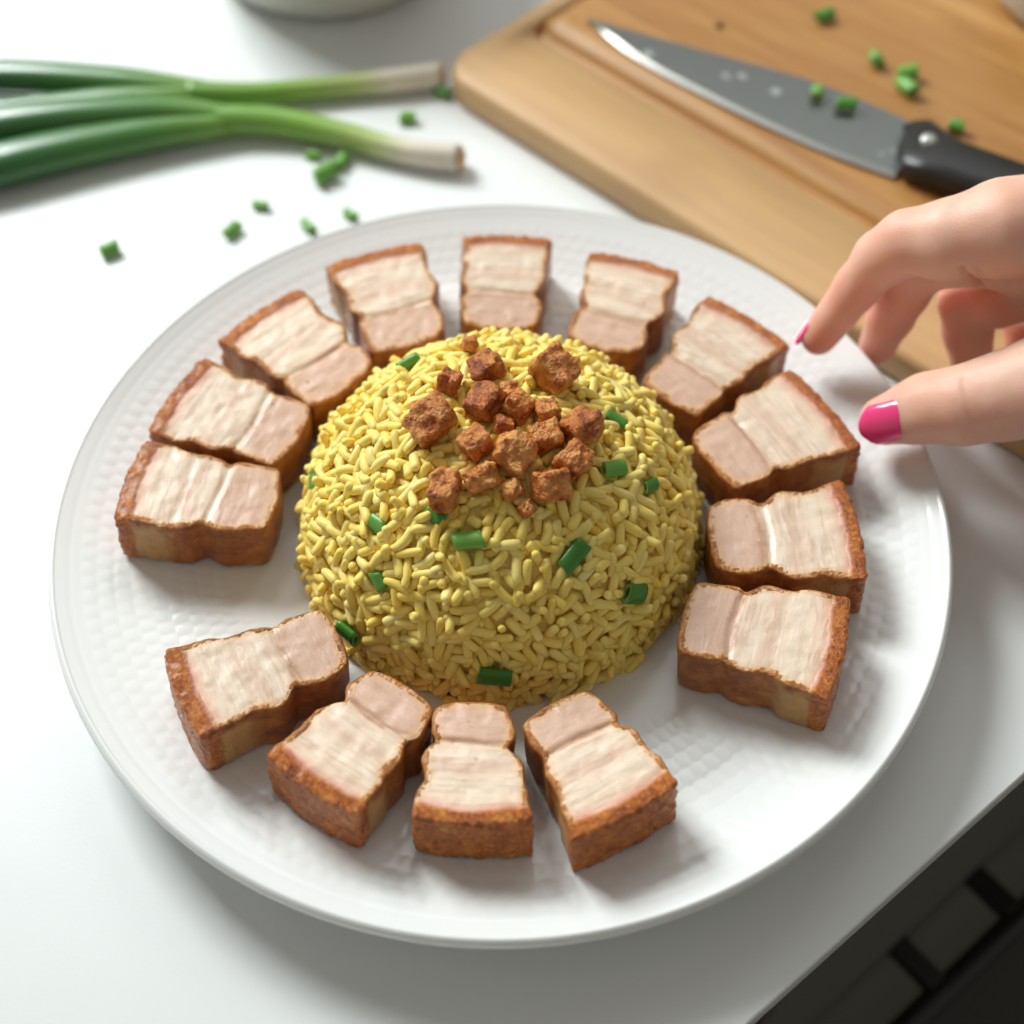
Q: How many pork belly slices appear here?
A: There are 14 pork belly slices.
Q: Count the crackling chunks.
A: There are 20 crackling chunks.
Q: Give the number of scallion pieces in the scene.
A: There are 30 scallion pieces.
